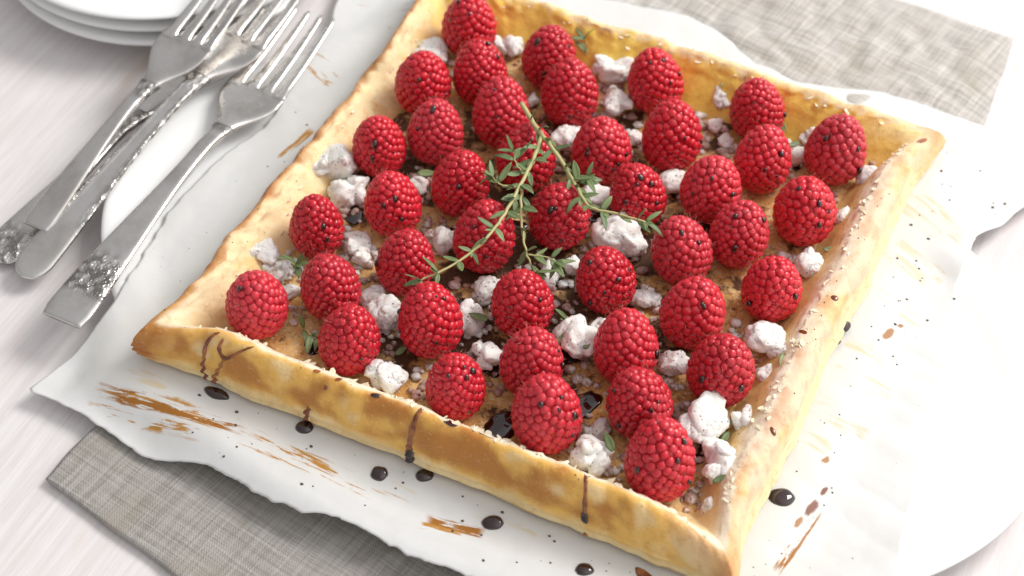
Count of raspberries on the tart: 41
